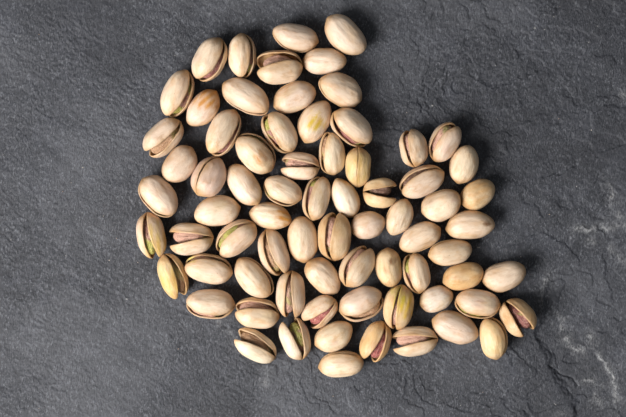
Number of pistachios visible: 73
